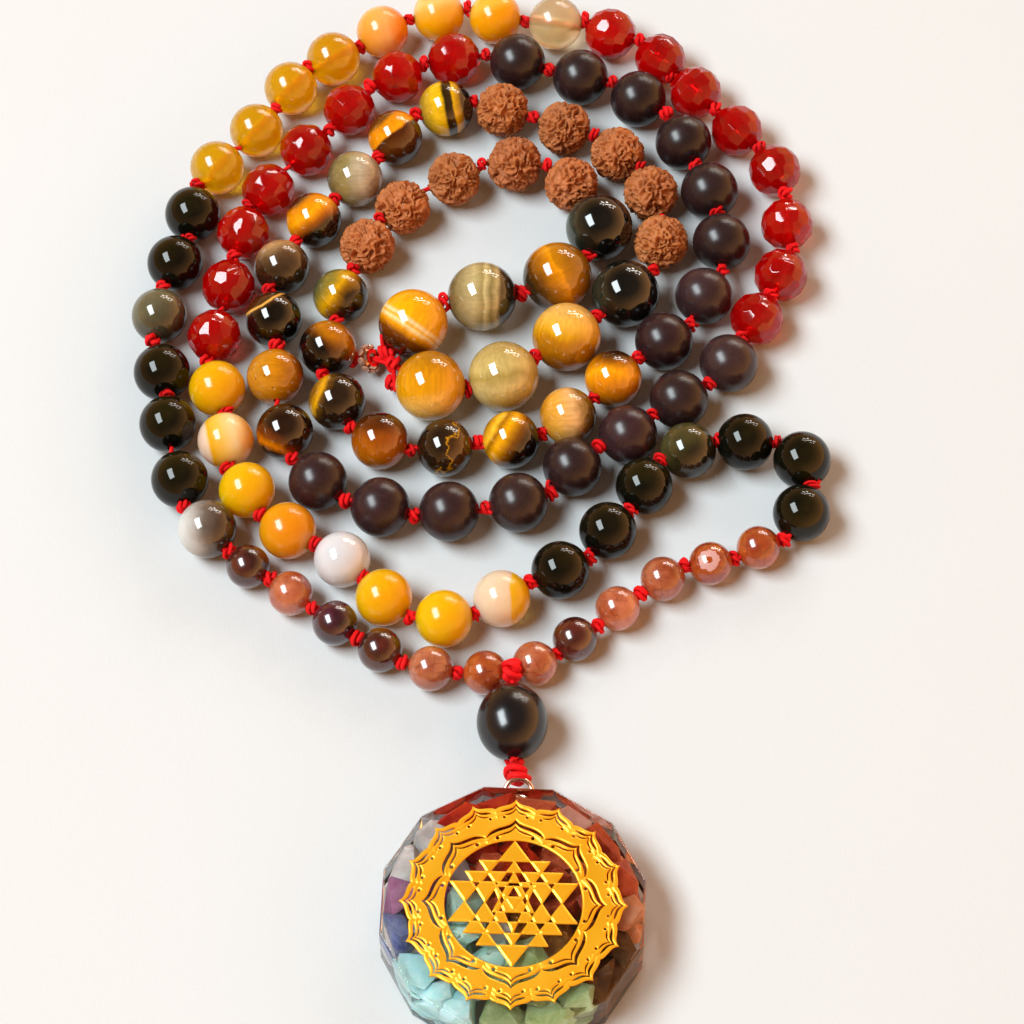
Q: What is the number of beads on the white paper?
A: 109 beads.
